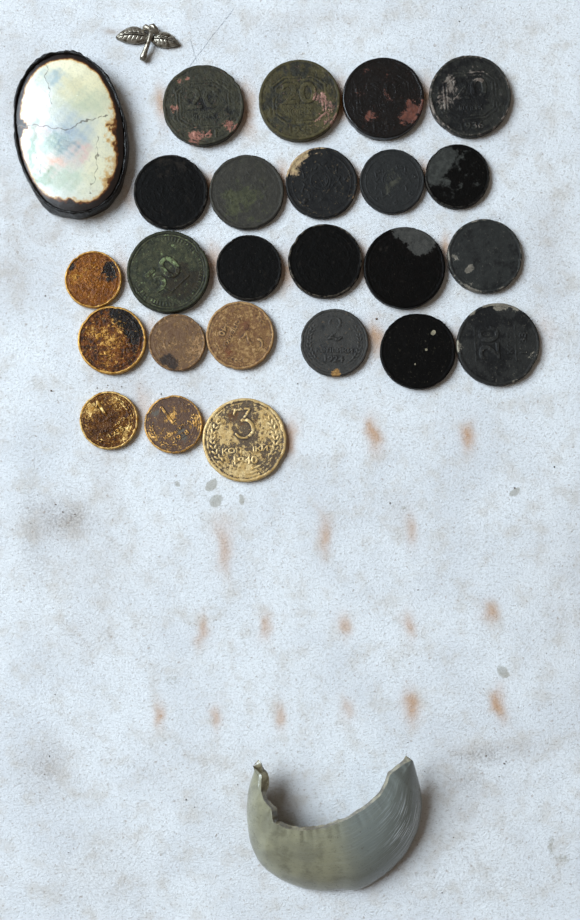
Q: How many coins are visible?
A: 24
